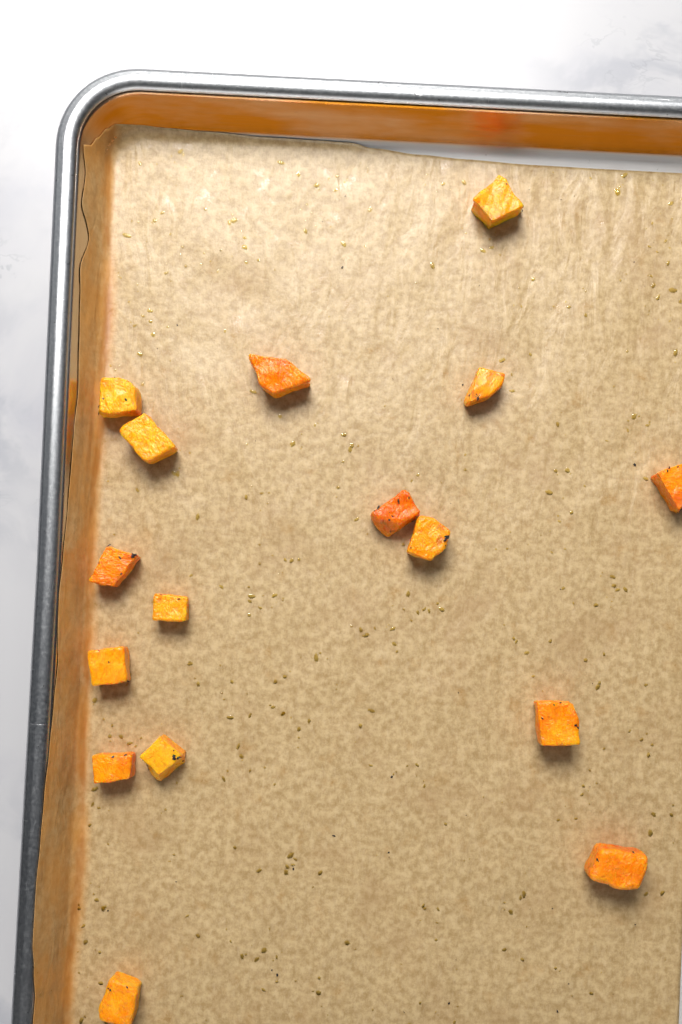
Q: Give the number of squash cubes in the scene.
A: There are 16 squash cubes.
